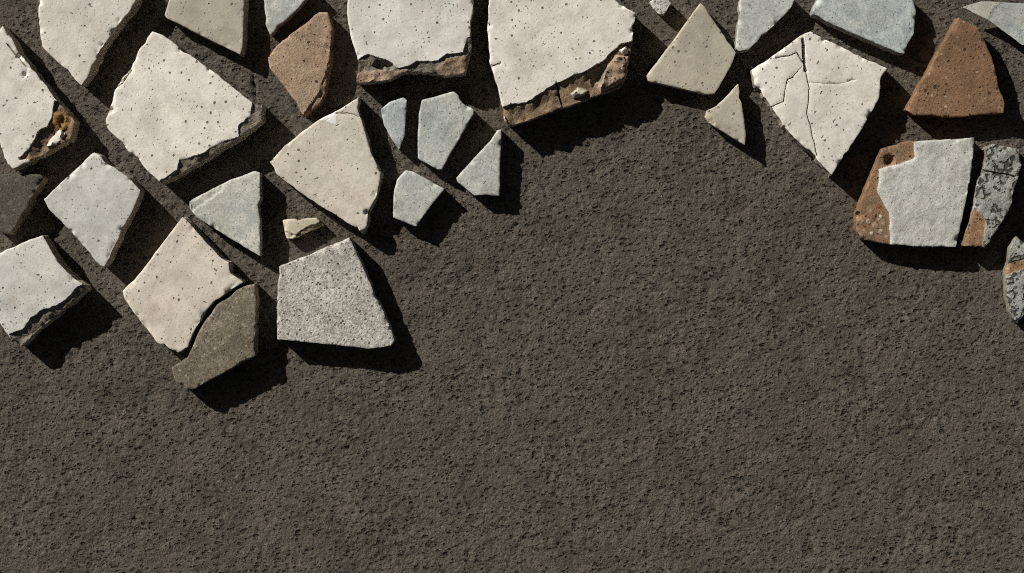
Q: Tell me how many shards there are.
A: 32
